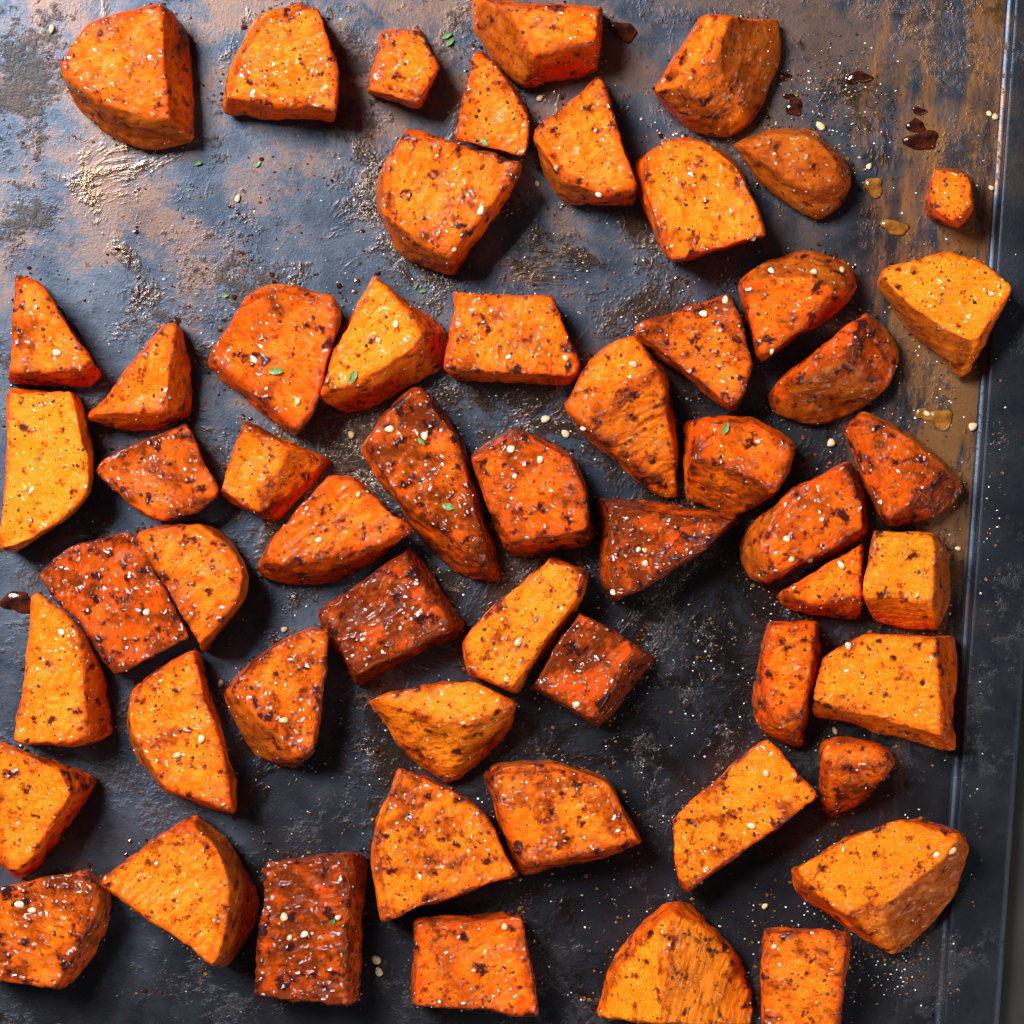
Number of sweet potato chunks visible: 56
